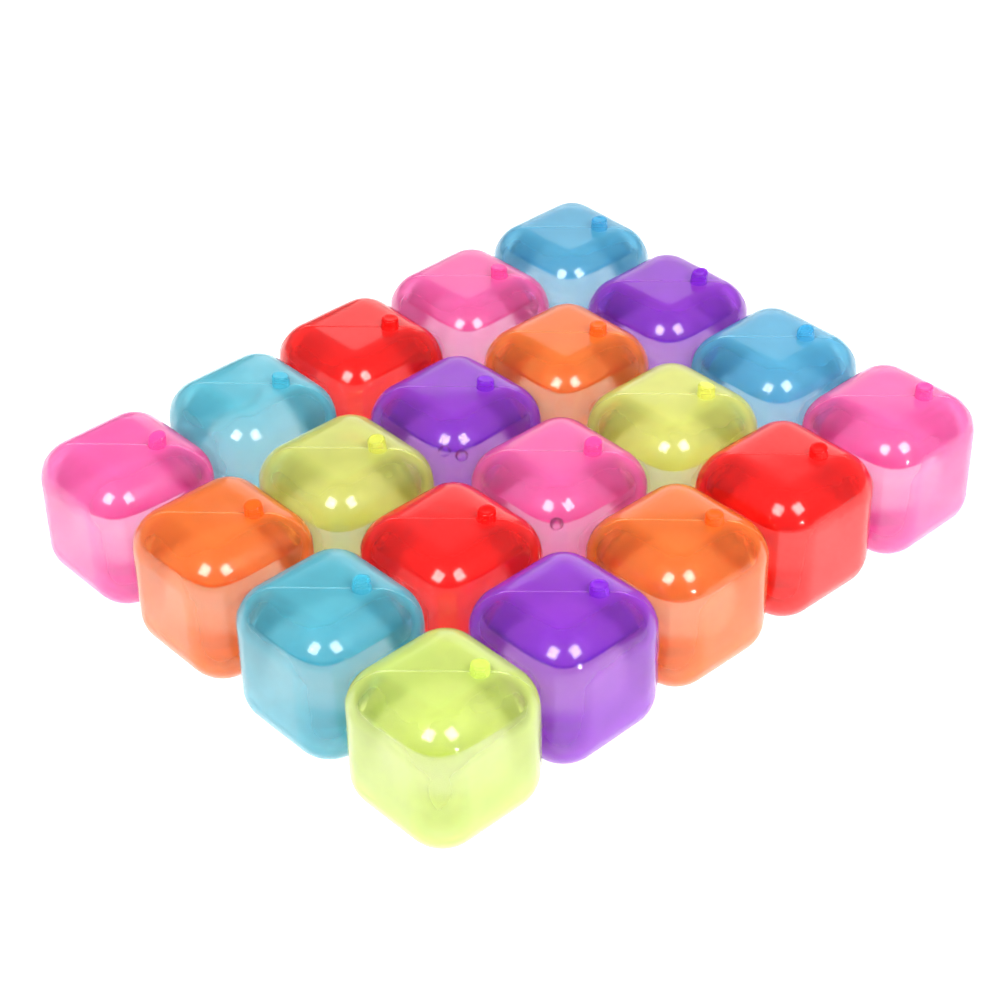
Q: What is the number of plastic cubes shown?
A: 20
